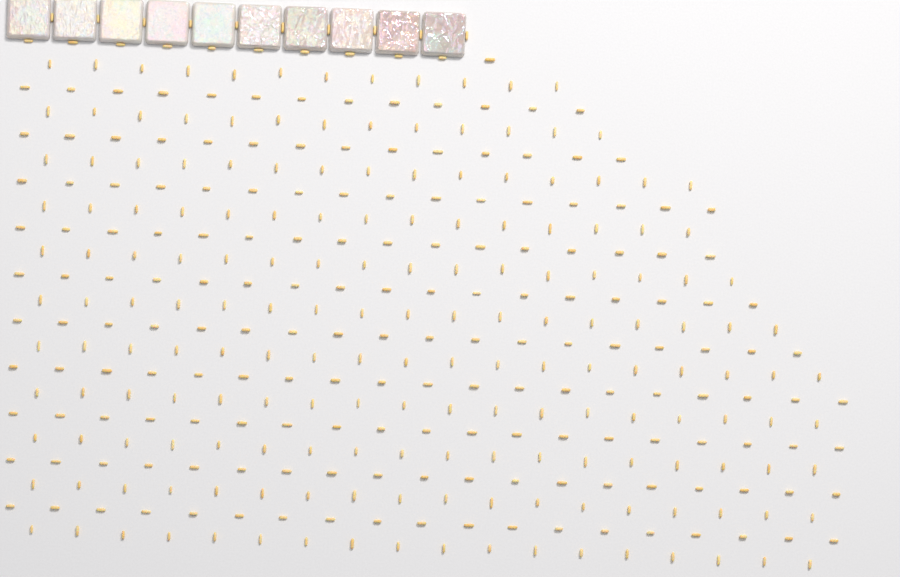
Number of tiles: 10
